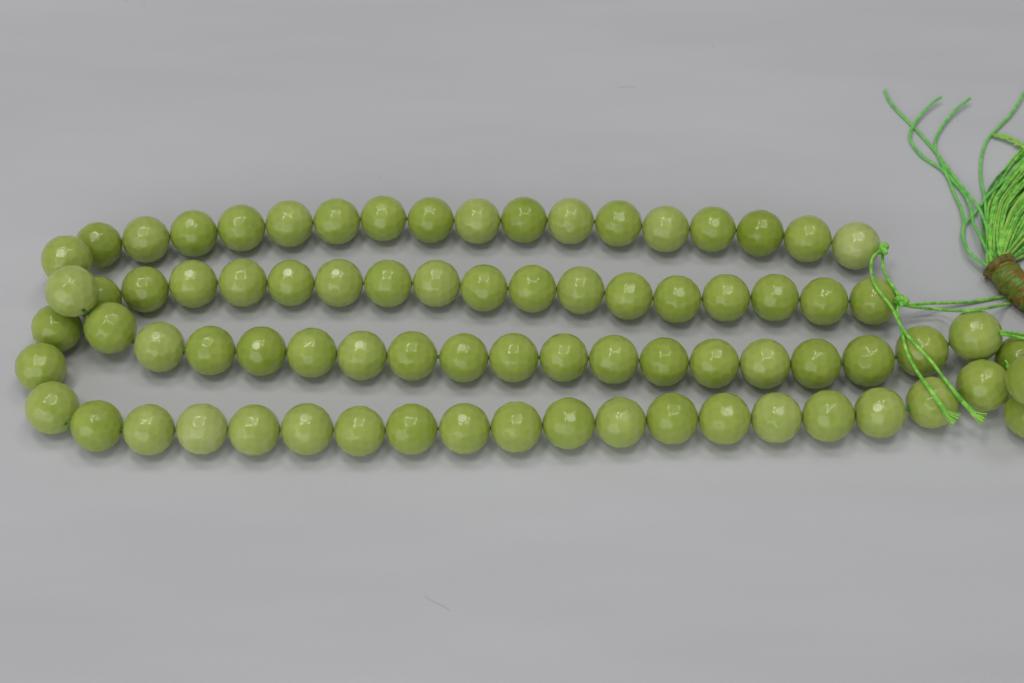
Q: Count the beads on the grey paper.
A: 78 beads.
